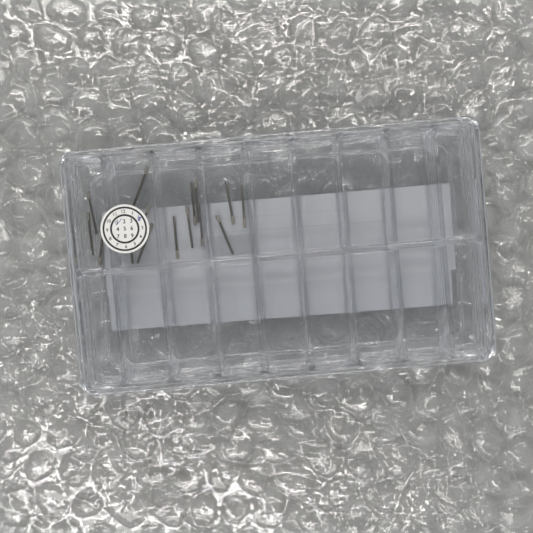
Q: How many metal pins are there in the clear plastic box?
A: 15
